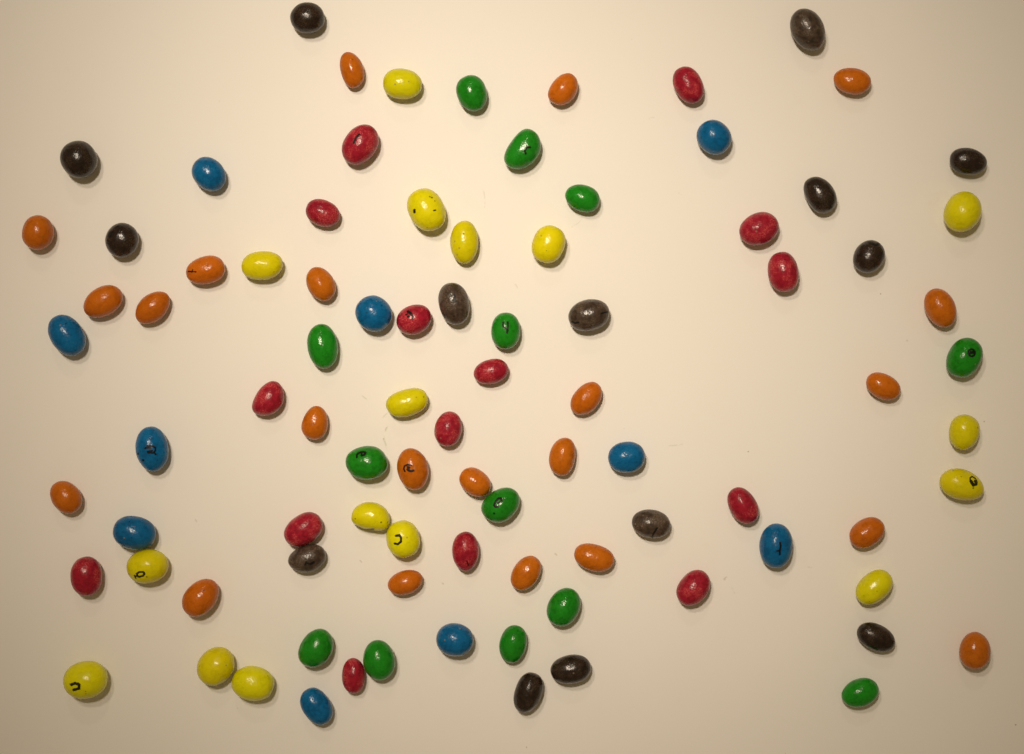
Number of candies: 90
